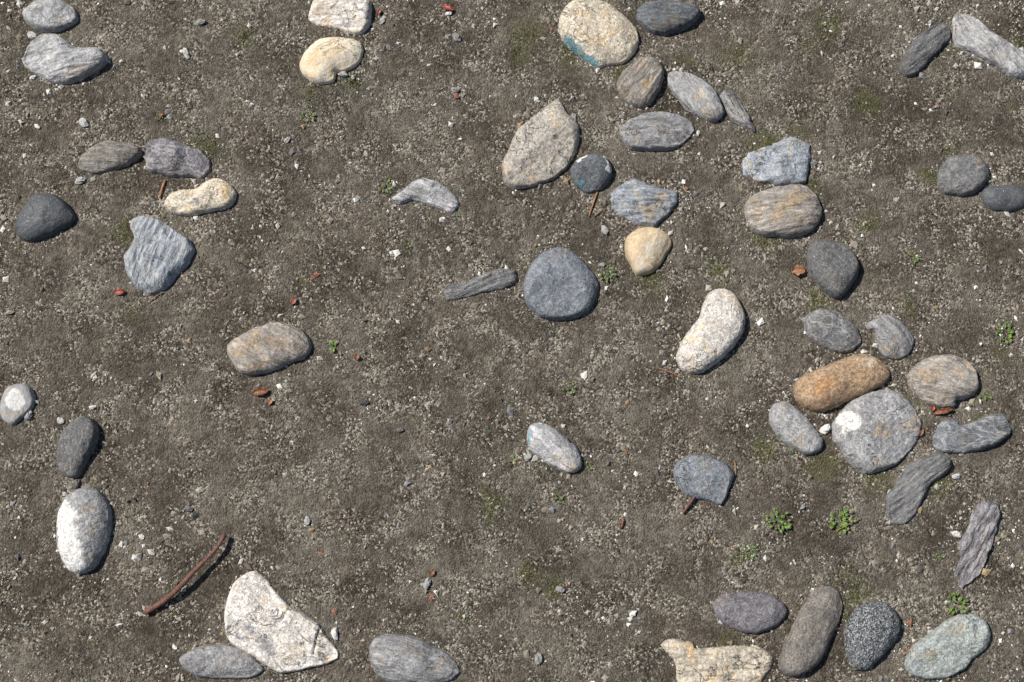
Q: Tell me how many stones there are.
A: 53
